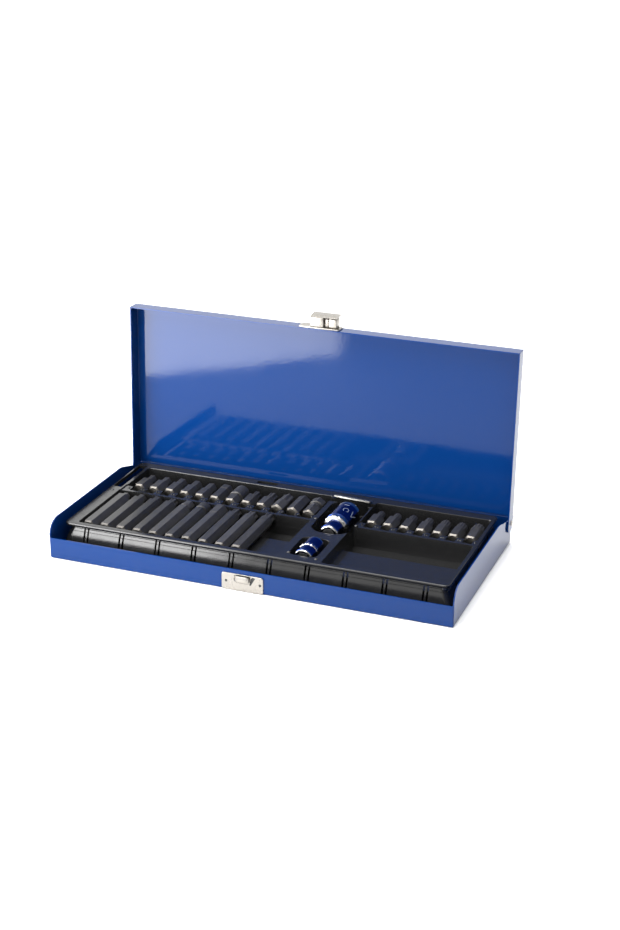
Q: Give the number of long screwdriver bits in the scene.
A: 10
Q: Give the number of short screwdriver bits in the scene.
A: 19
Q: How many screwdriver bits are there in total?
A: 29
